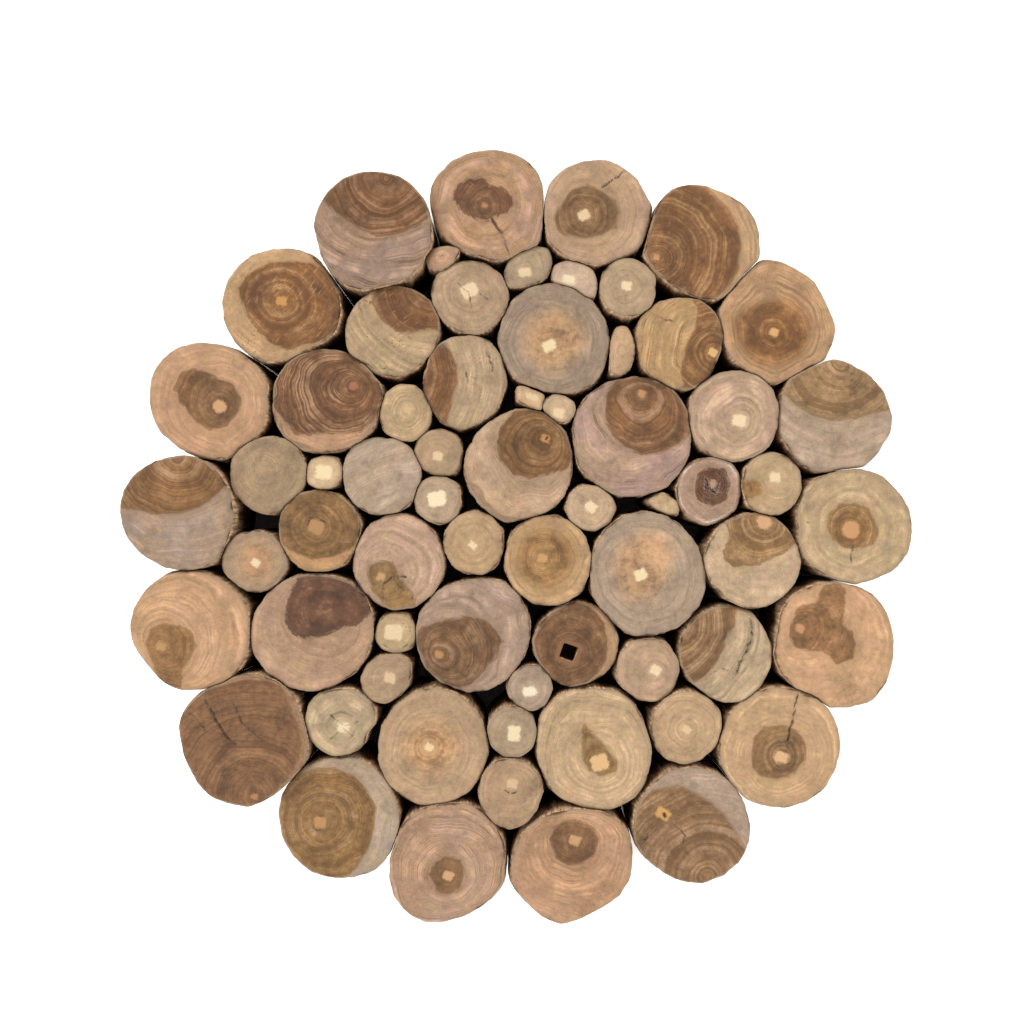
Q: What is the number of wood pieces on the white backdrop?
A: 65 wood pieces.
